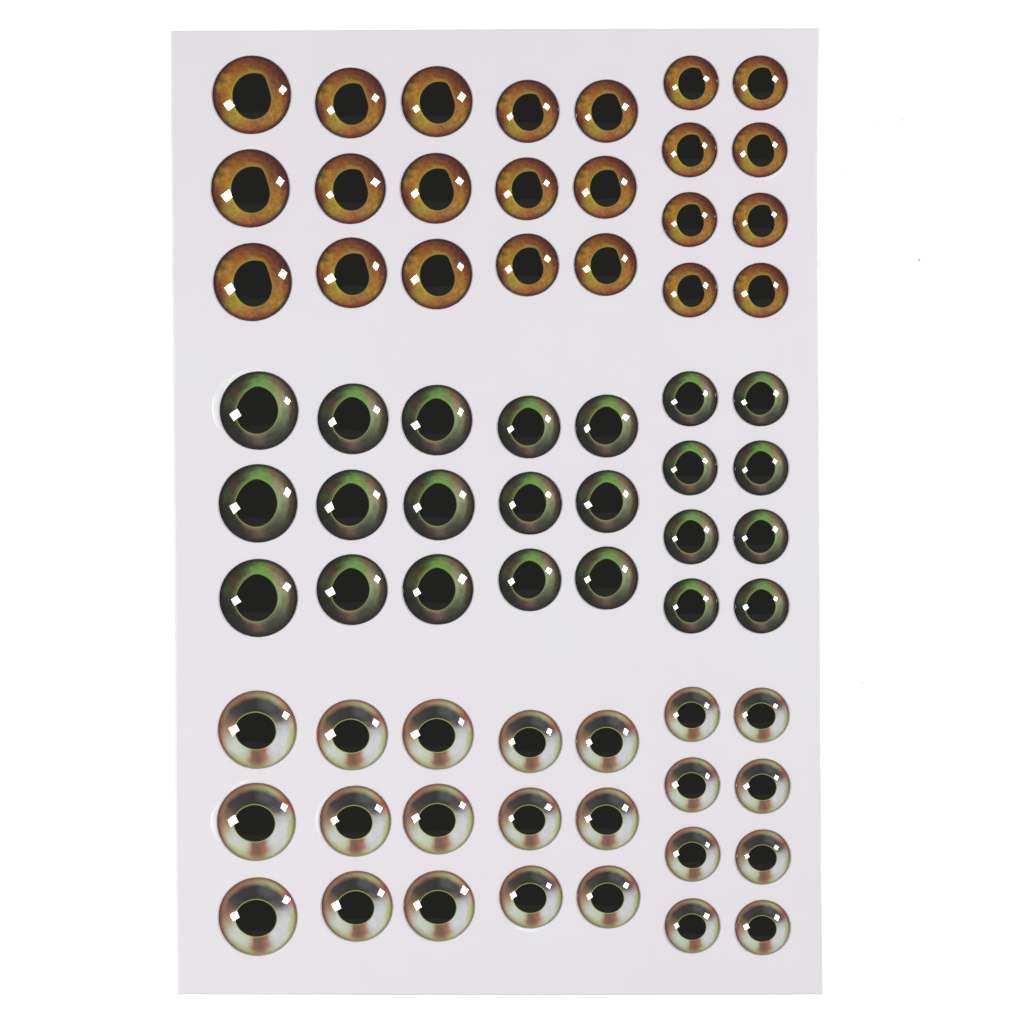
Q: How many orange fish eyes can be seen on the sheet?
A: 23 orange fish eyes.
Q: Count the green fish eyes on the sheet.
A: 23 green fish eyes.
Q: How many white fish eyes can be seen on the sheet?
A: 23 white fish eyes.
